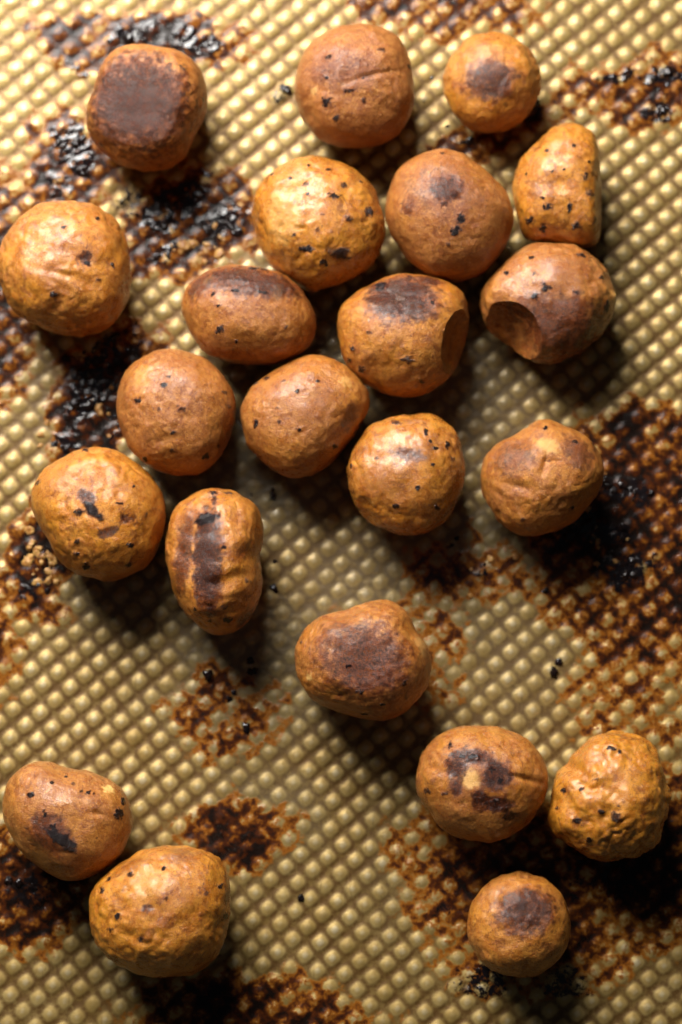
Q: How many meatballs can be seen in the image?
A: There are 22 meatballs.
